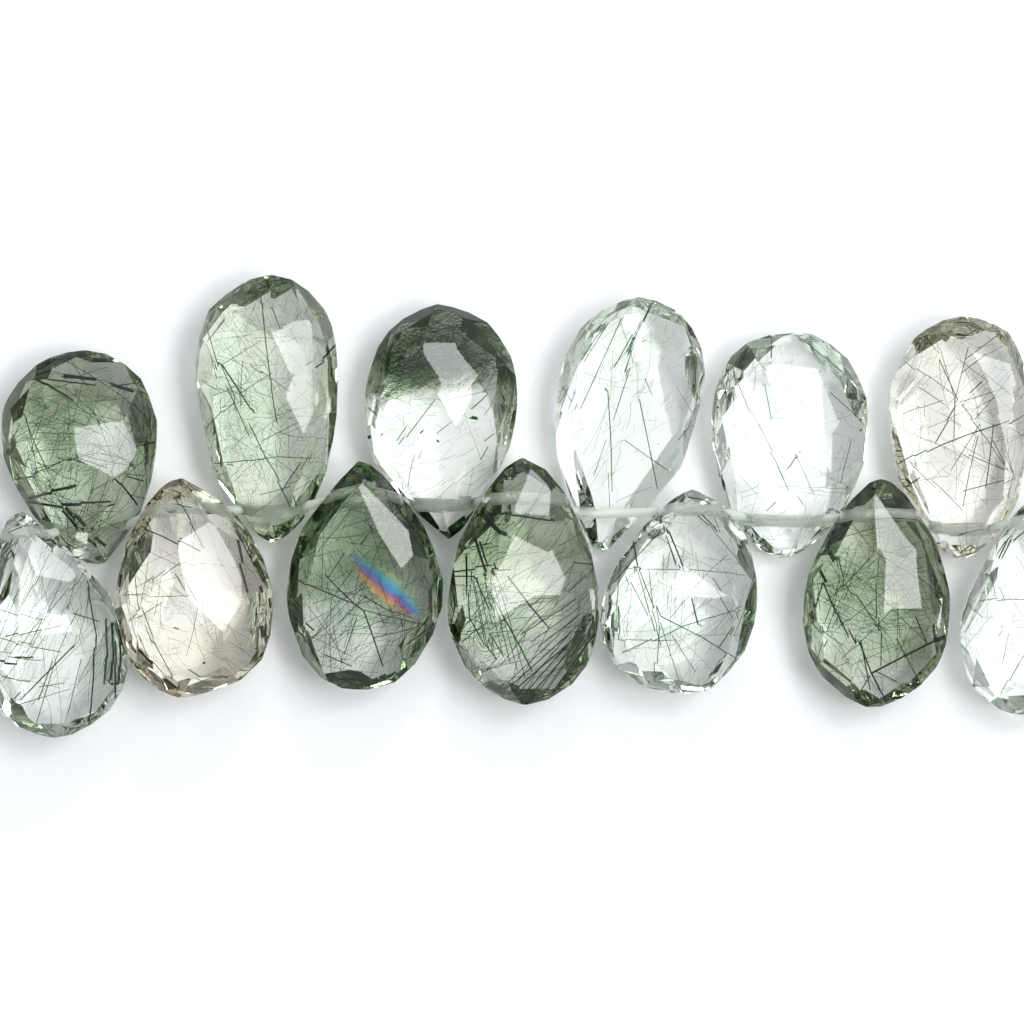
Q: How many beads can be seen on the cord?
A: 13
